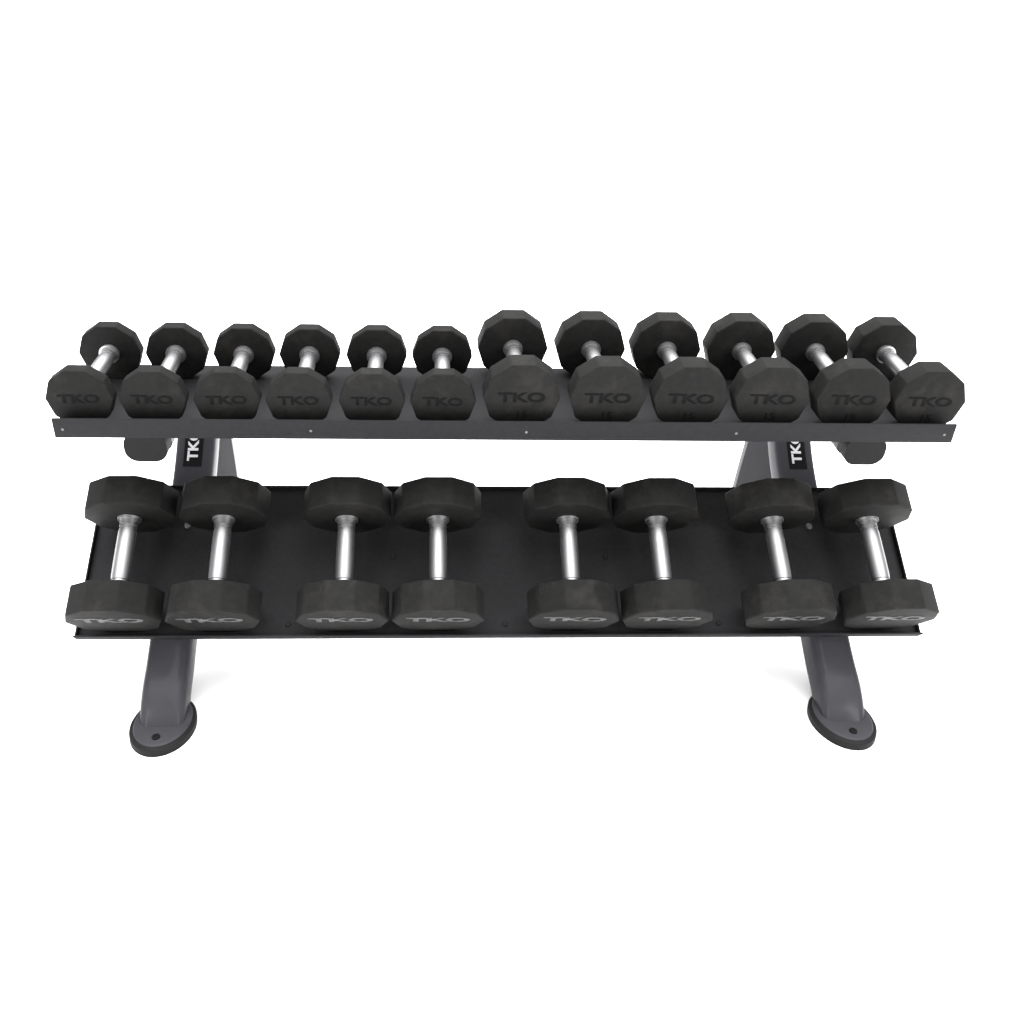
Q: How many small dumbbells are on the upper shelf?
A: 12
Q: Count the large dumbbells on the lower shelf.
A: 8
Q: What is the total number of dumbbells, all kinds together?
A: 20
